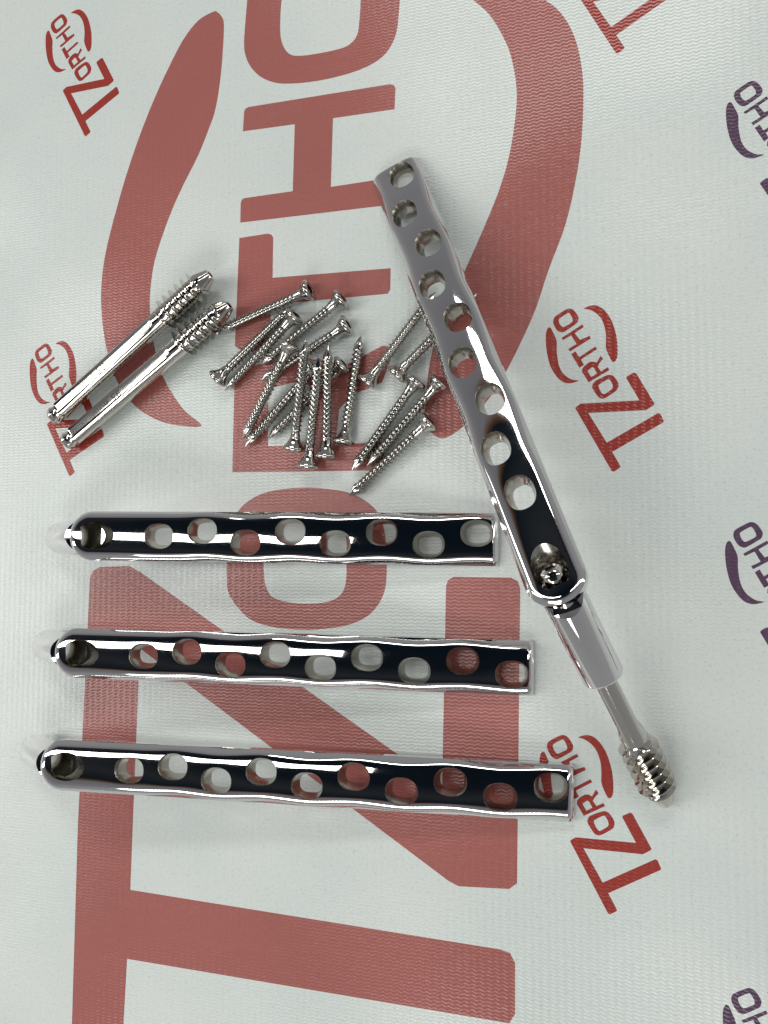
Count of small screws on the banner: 17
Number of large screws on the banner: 3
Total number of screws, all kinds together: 20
